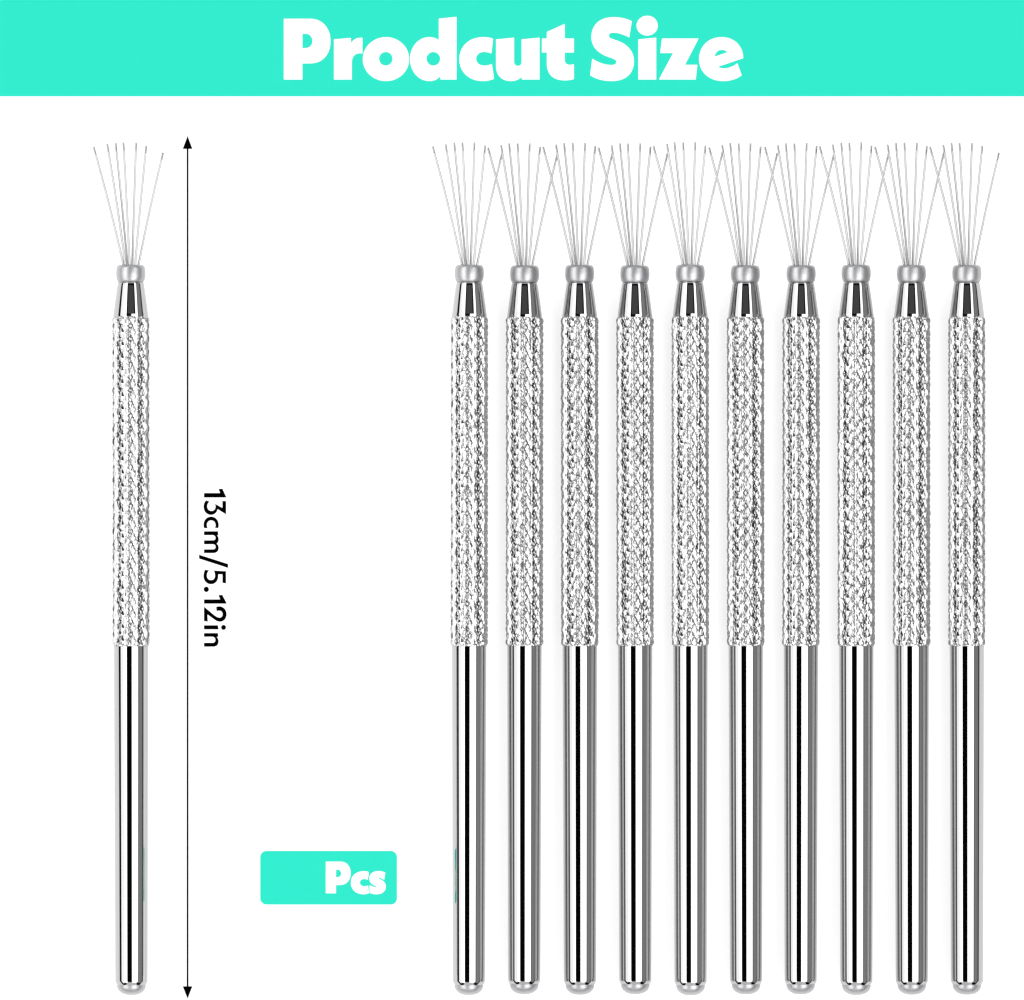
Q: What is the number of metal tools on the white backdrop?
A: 11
